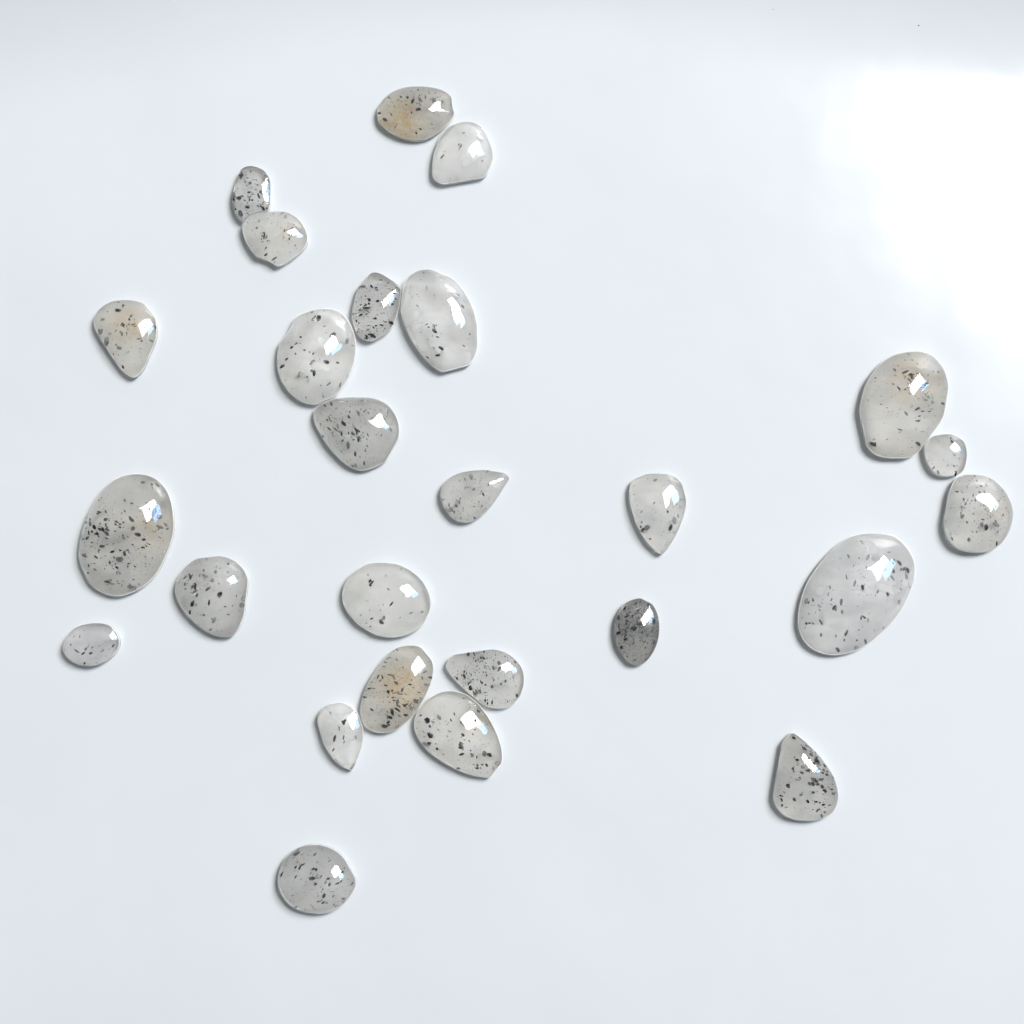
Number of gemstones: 26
